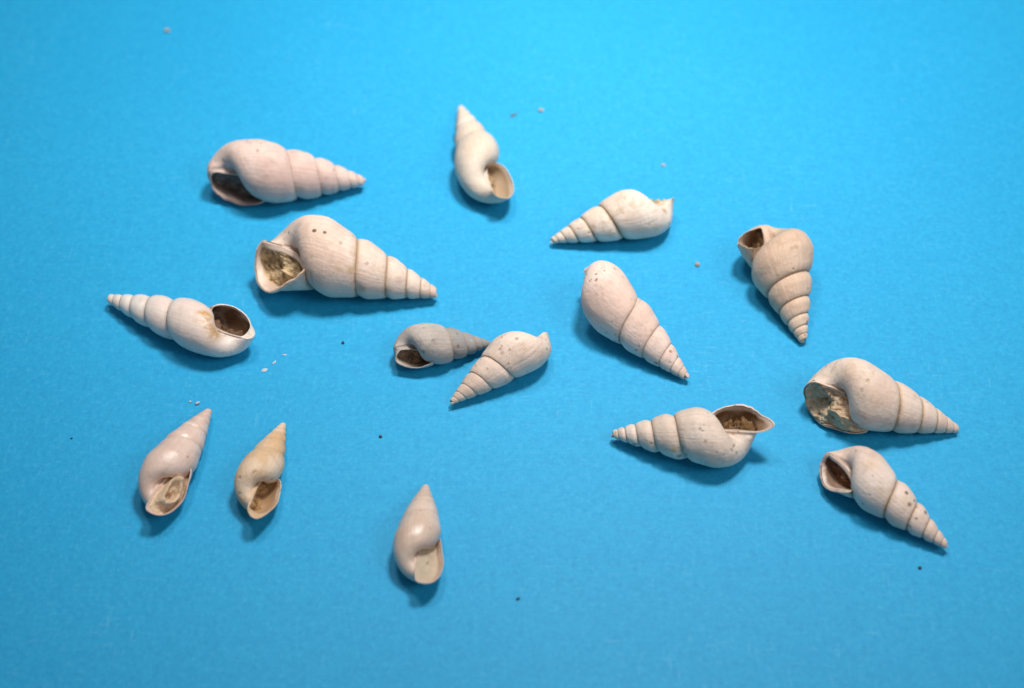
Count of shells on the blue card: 15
